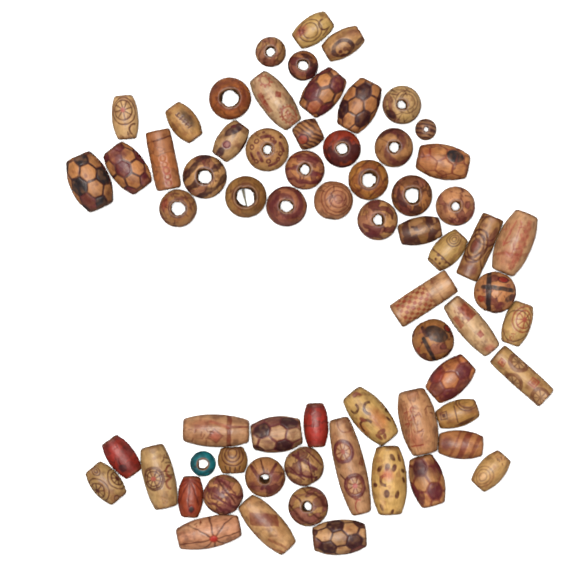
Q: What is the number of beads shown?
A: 66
